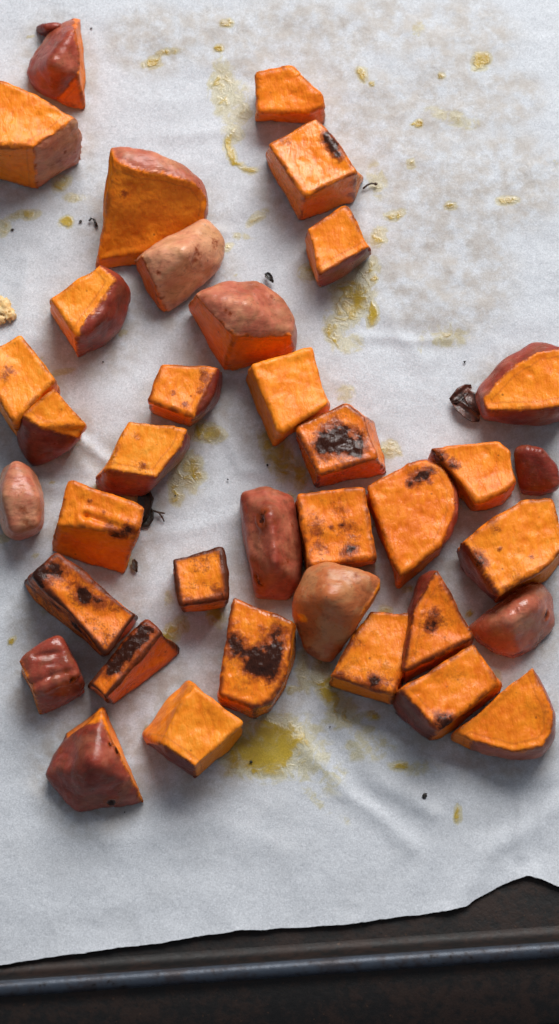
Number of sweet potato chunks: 38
